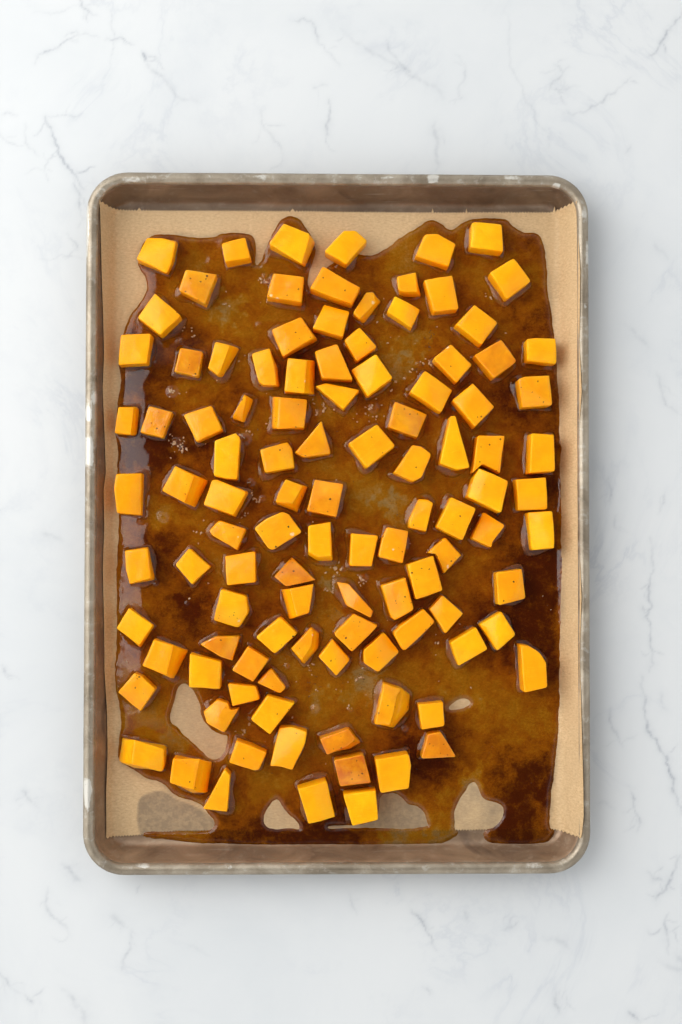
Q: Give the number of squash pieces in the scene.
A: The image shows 107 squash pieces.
